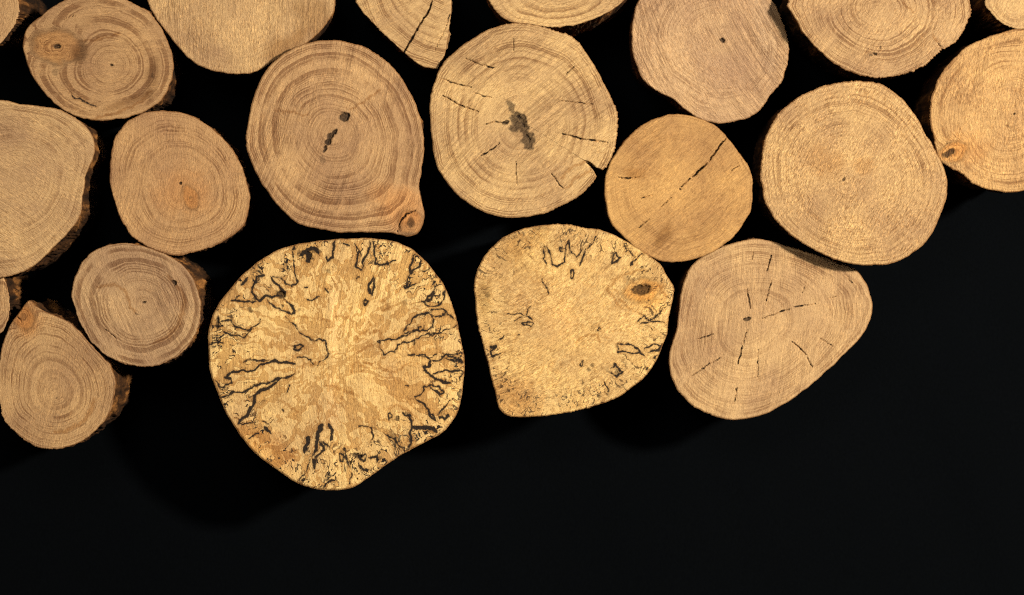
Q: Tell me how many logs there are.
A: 21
